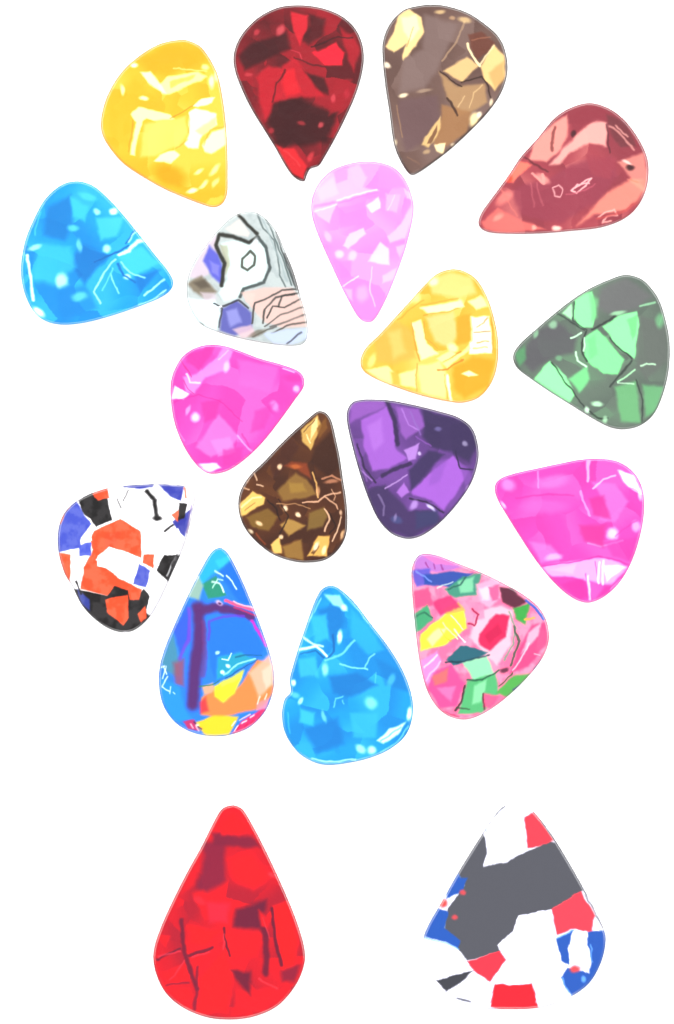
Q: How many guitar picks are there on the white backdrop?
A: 20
